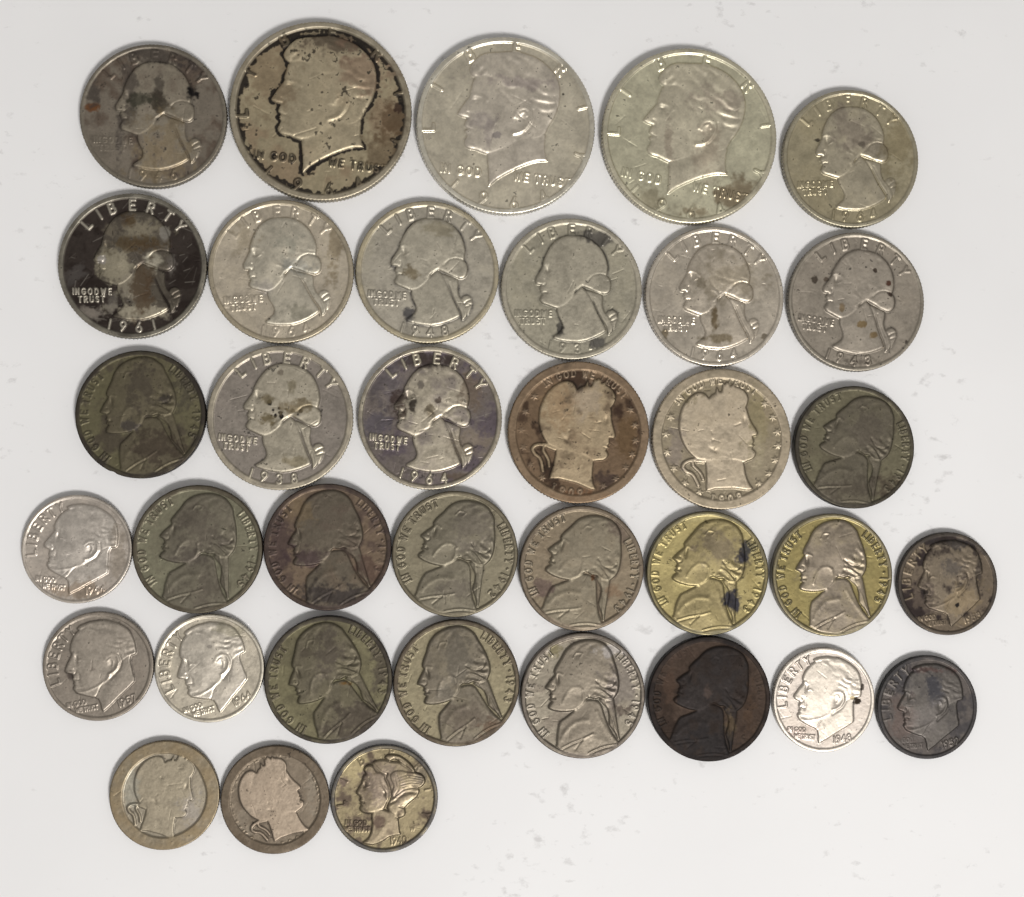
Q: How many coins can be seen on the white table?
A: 36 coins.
